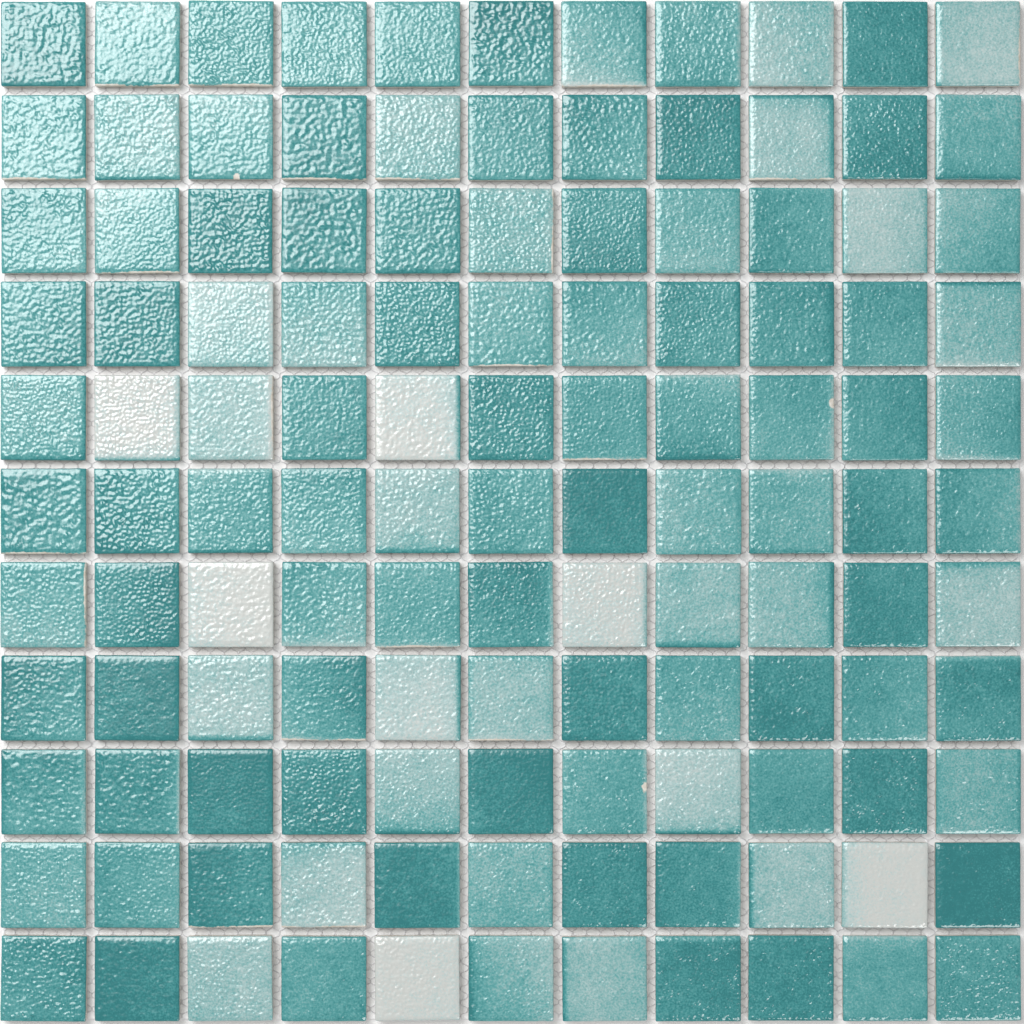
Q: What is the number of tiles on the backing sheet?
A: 121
